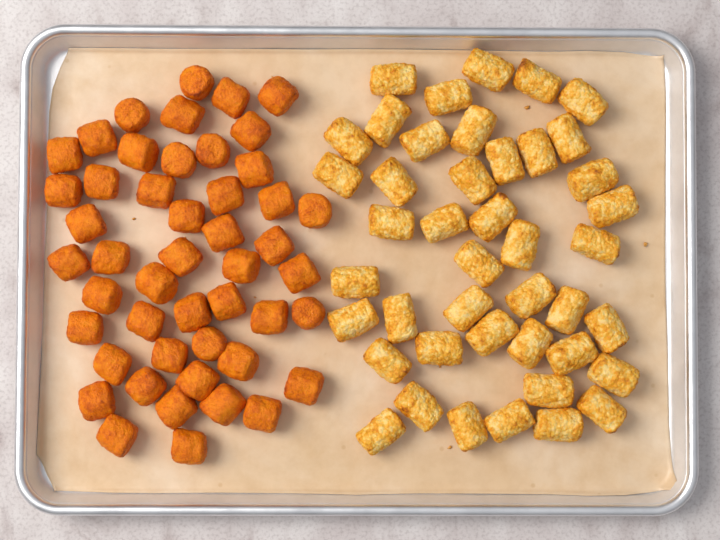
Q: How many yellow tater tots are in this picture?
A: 43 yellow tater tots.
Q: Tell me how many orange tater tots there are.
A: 48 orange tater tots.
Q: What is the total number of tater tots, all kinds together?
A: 91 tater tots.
